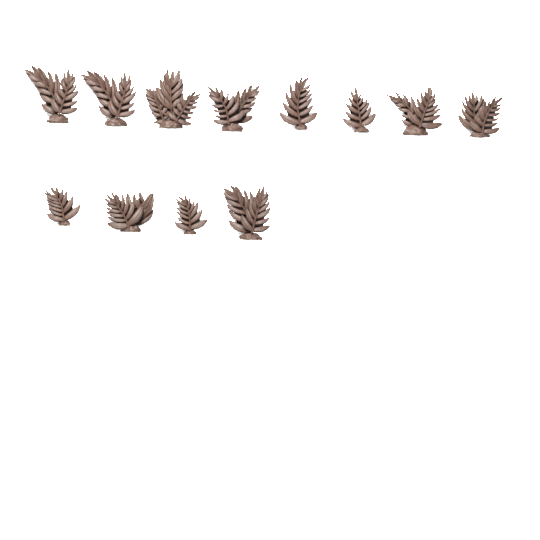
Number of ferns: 12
